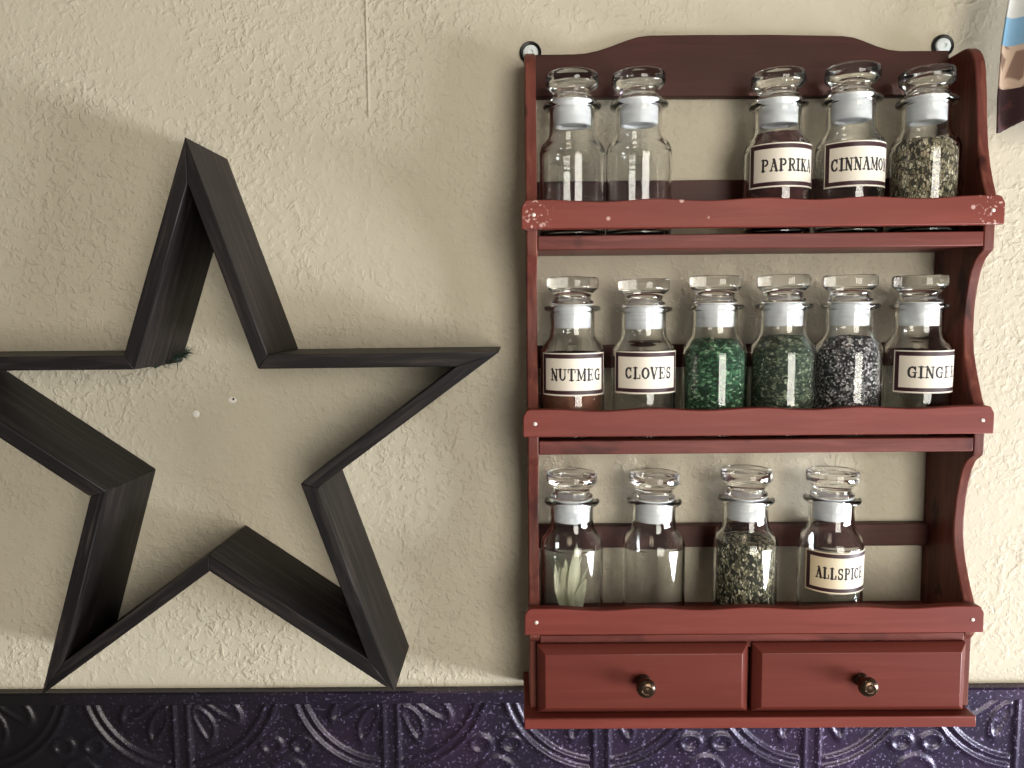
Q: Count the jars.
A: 15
